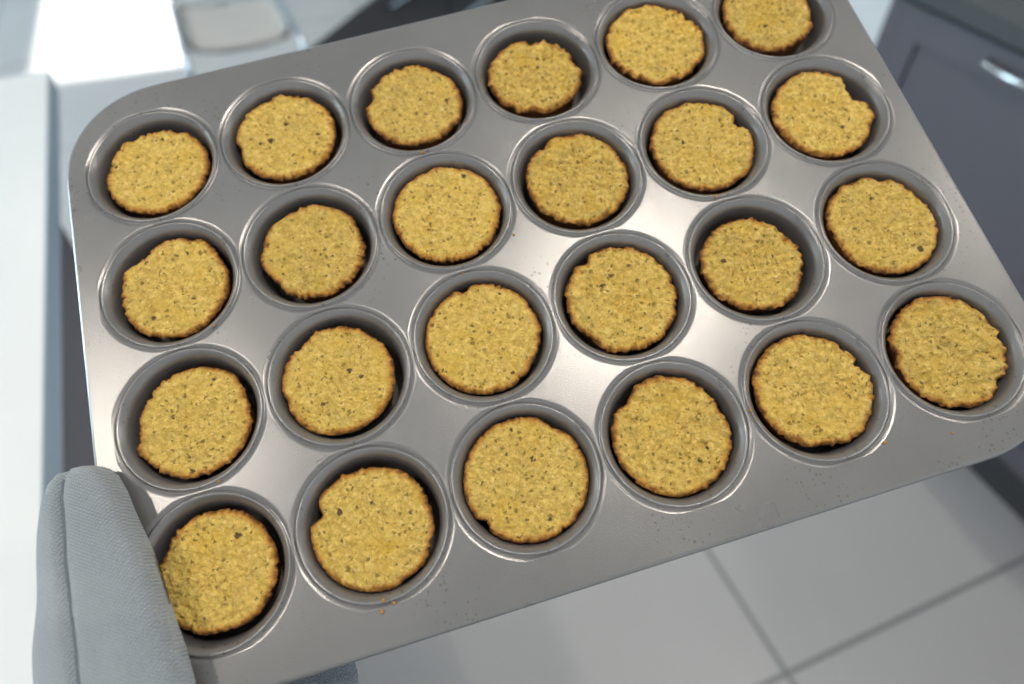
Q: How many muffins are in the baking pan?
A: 24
